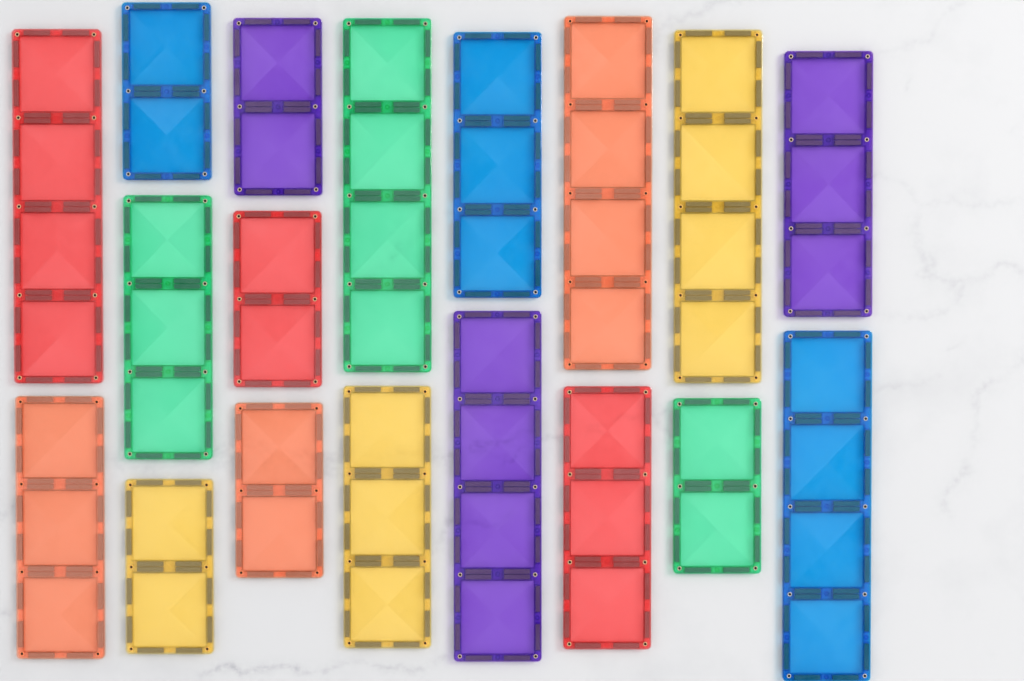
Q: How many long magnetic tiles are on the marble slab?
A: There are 6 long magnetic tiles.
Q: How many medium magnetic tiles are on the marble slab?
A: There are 6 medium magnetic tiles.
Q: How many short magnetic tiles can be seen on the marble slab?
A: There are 6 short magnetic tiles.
